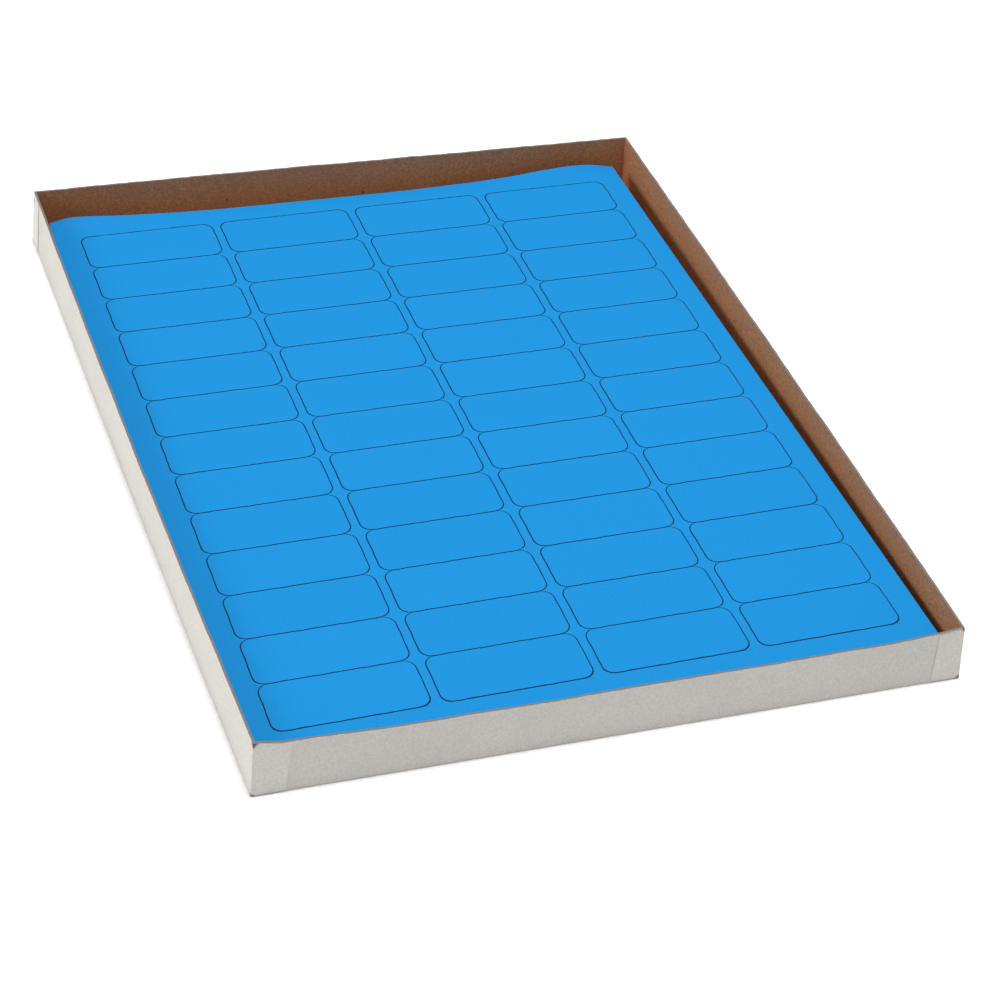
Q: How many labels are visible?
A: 52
